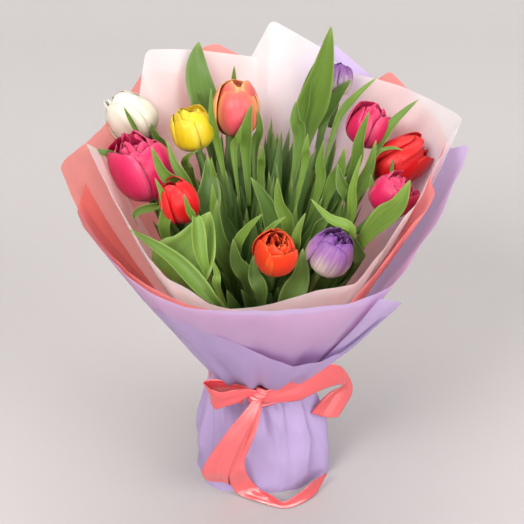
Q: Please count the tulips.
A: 11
